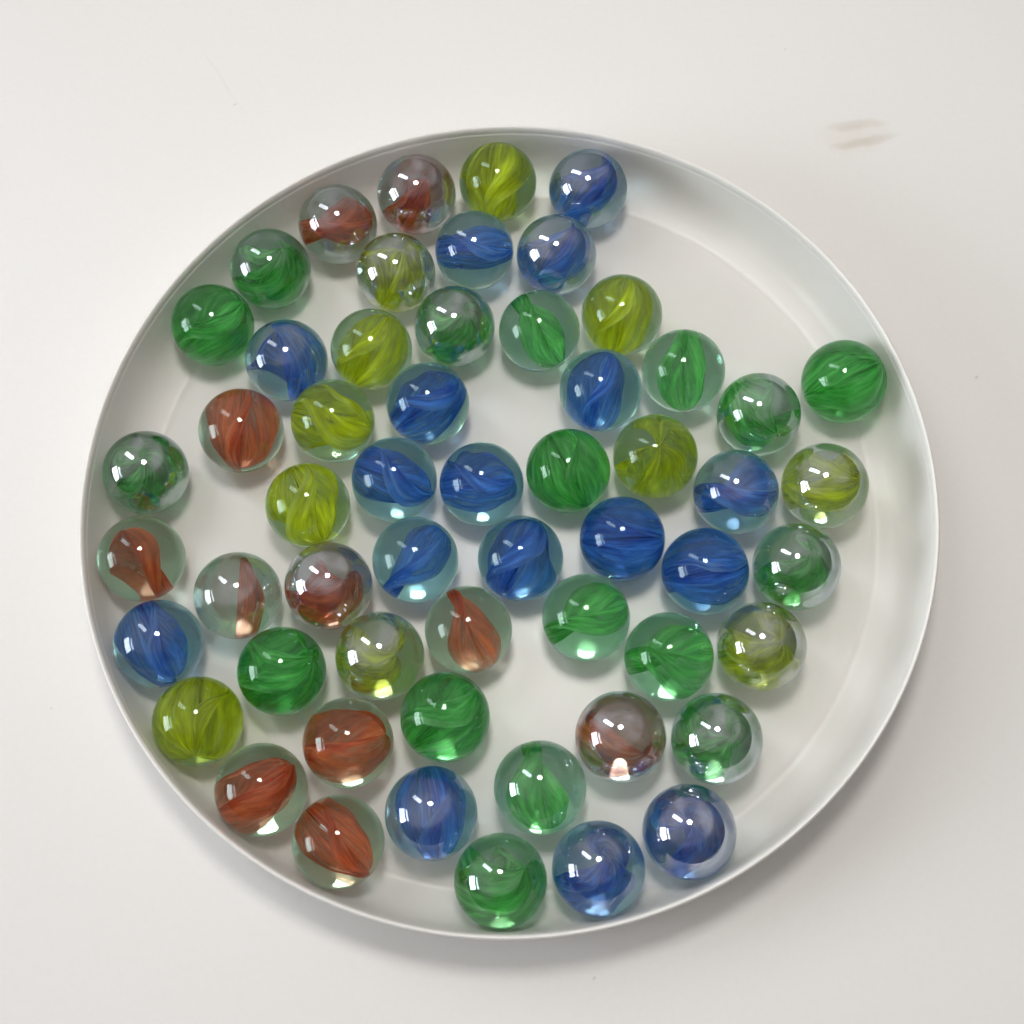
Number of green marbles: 17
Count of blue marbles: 17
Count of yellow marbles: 11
